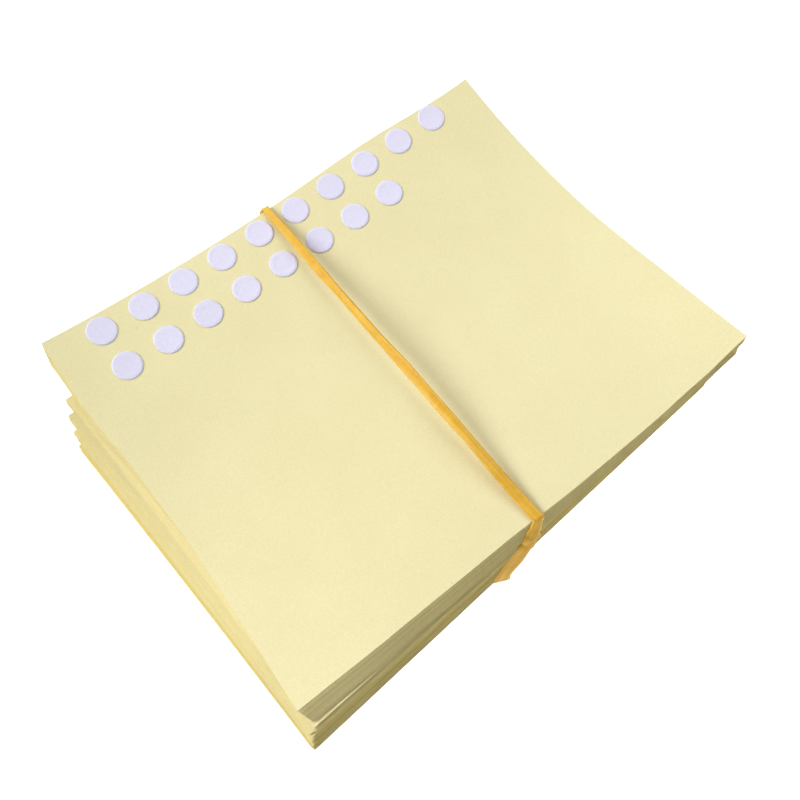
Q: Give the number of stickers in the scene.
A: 18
